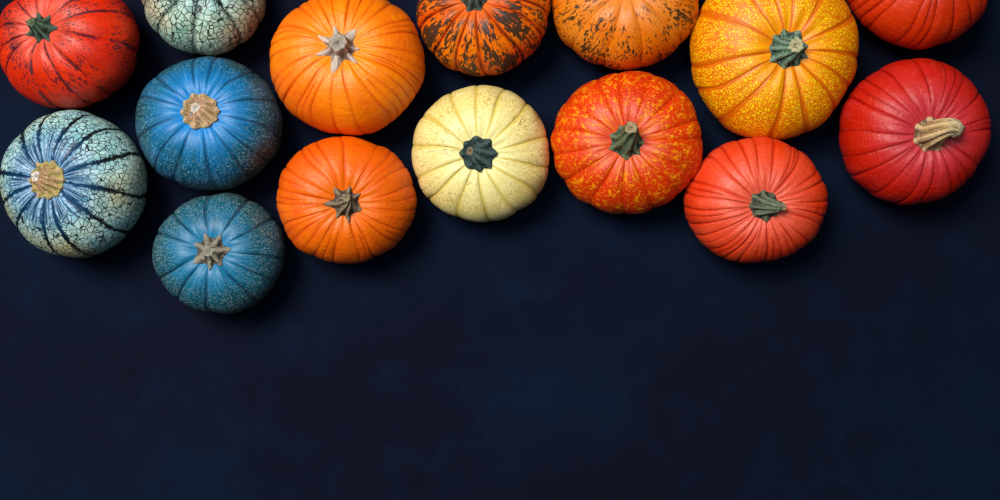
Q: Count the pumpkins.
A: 15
